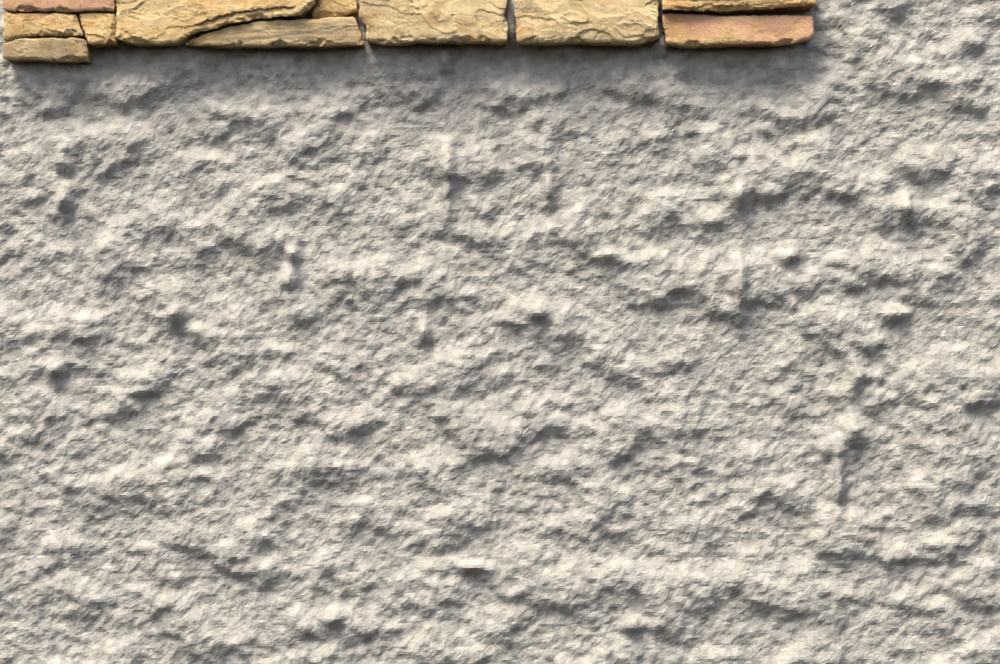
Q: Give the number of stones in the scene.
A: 11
